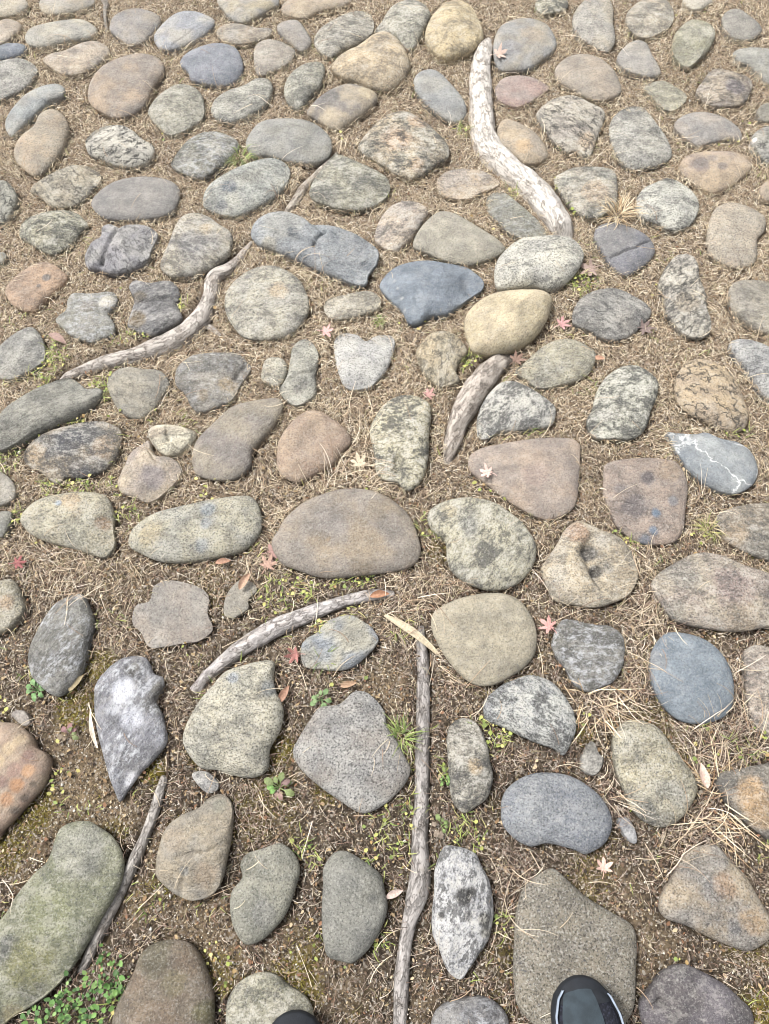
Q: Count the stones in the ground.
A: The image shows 145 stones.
